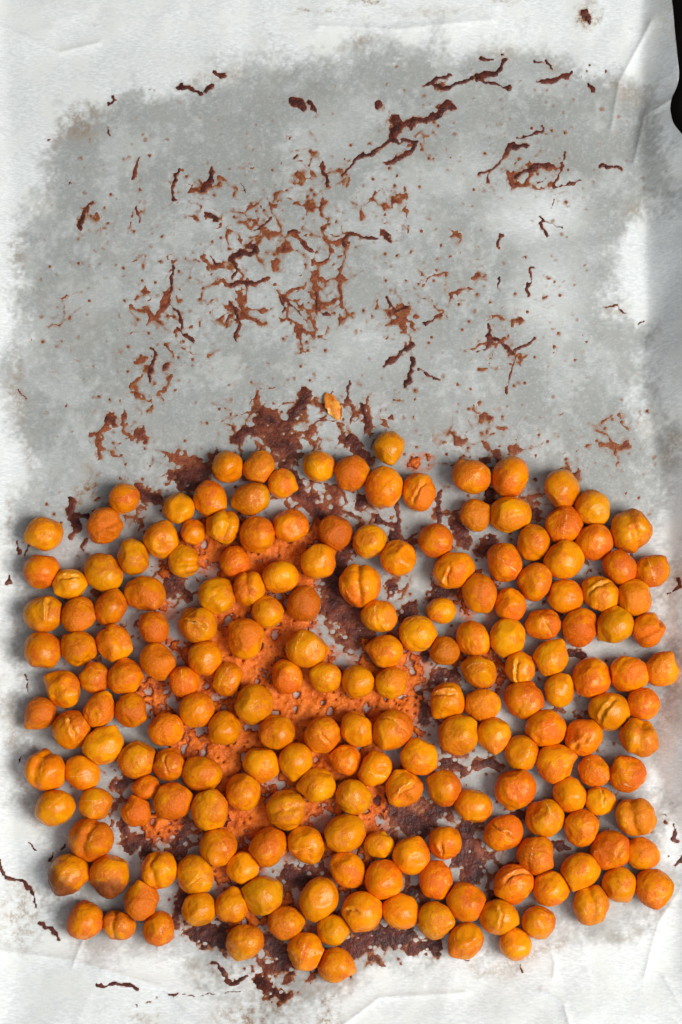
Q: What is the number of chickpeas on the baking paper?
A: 200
